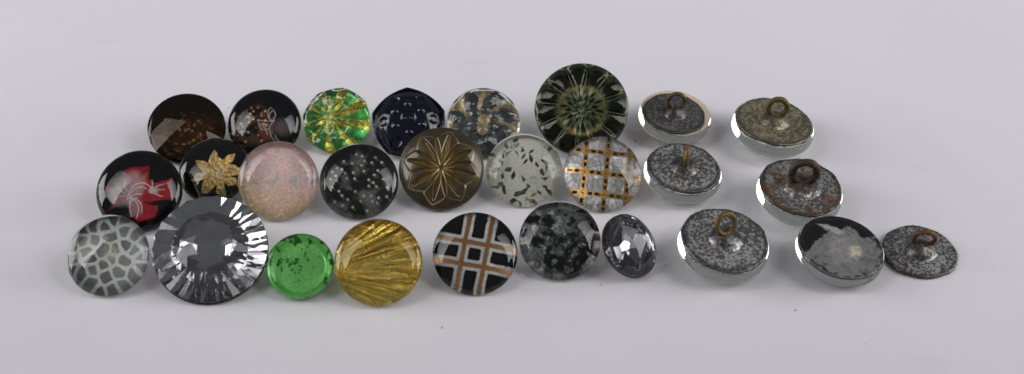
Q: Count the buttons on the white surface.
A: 27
